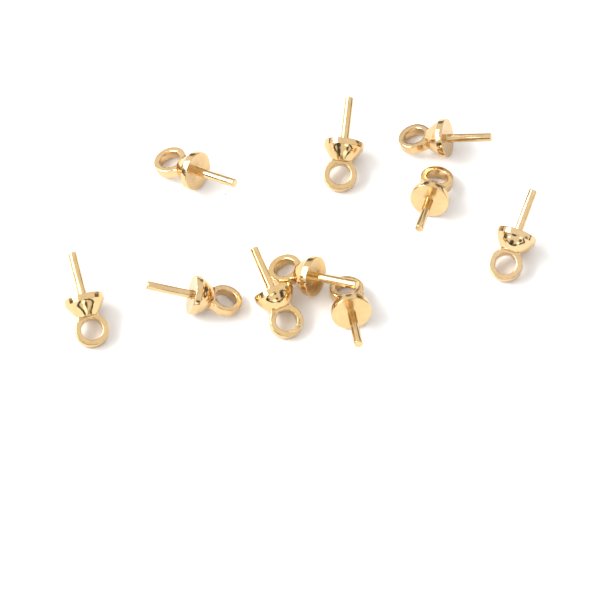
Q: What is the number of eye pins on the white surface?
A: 10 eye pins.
